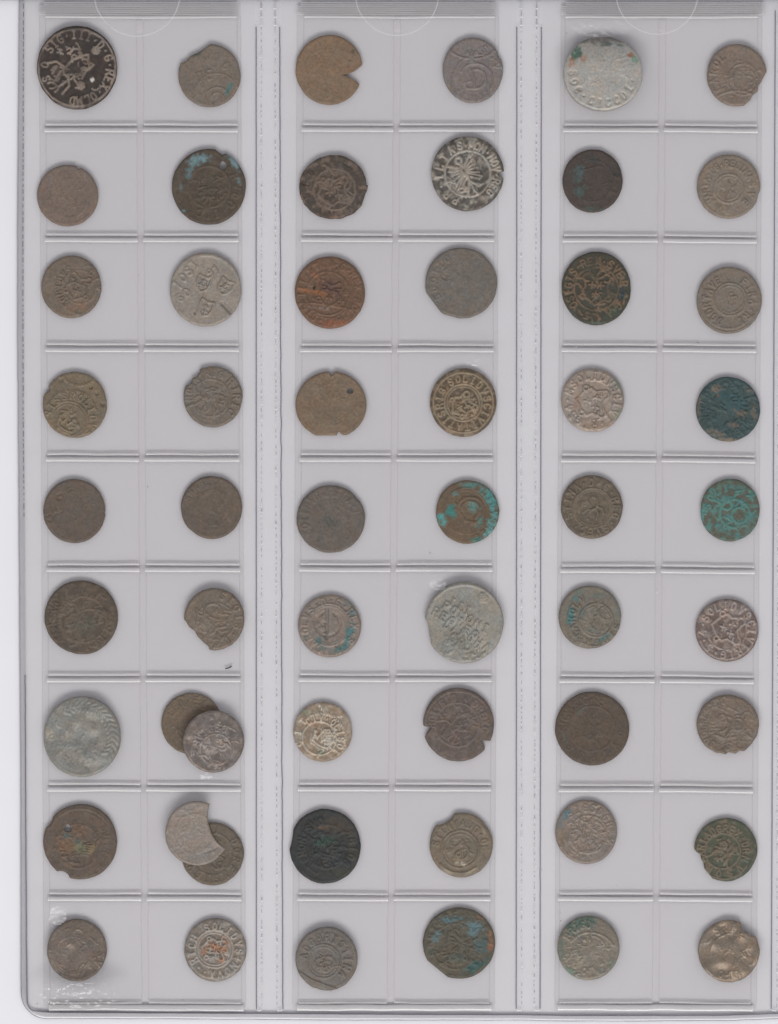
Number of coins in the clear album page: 56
